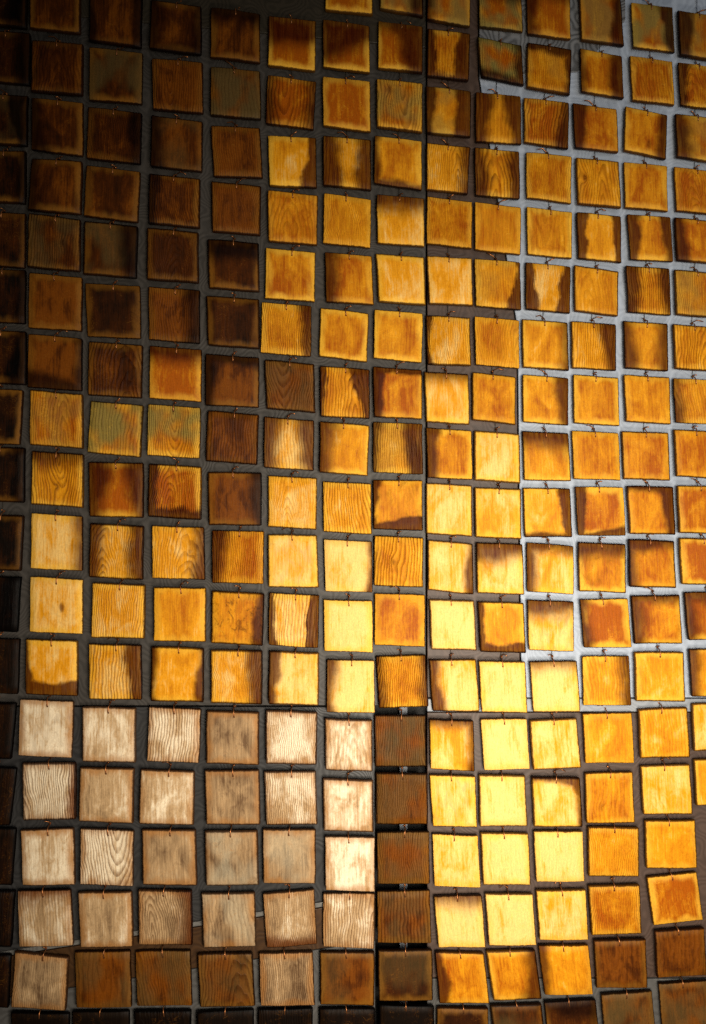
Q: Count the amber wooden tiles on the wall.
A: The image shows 159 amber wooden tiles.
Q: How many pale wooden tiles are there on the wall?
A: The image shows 26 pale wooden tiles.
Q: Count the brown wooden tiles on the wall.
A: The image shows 70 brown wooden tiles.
